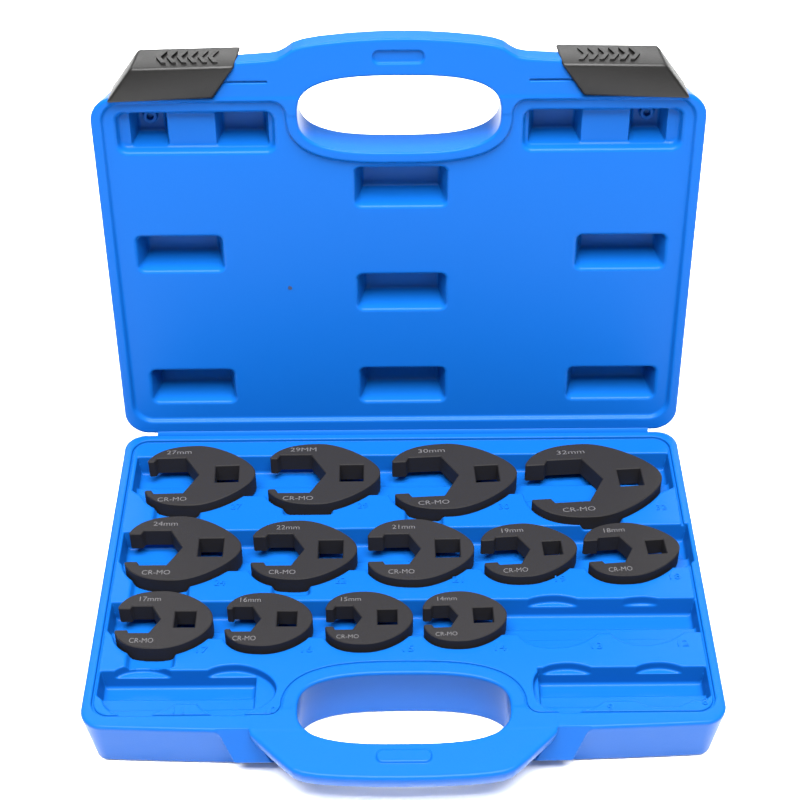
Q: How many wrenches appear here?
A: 13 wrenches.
